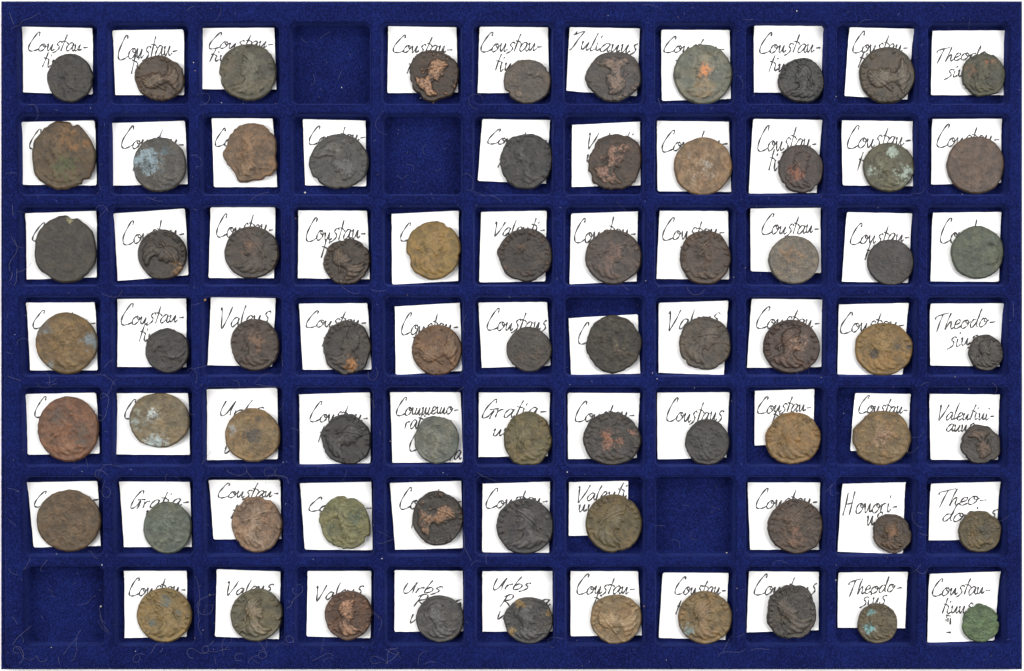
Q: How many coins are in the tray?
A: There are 73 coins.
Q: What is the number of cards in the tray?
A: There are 73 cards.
